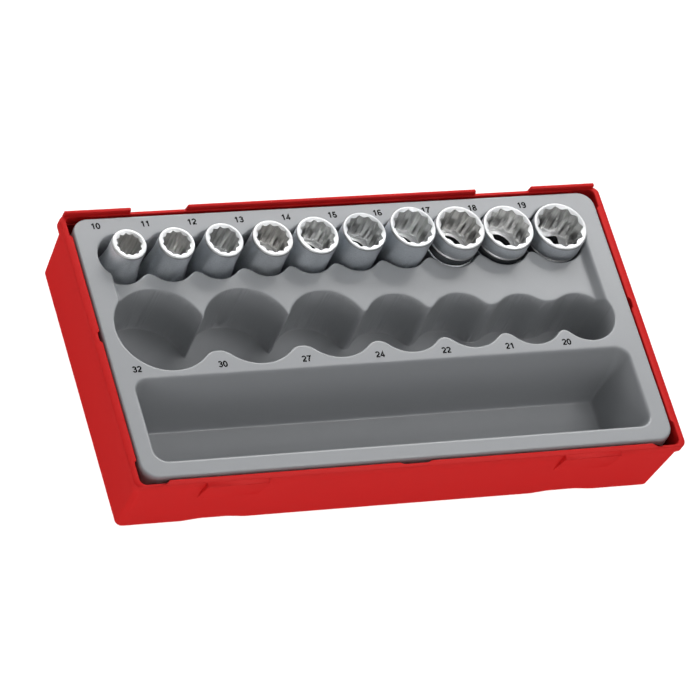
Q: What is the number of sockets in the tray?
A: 10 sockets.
